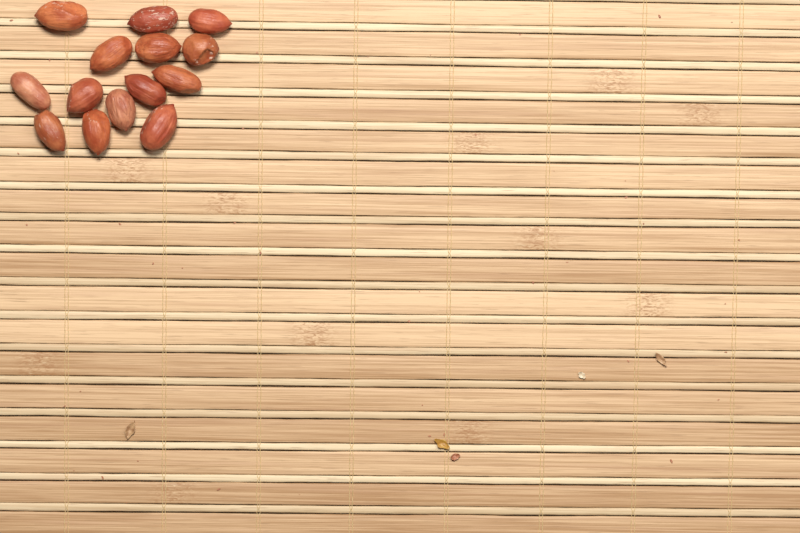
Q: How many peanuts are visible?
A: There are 14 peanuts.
